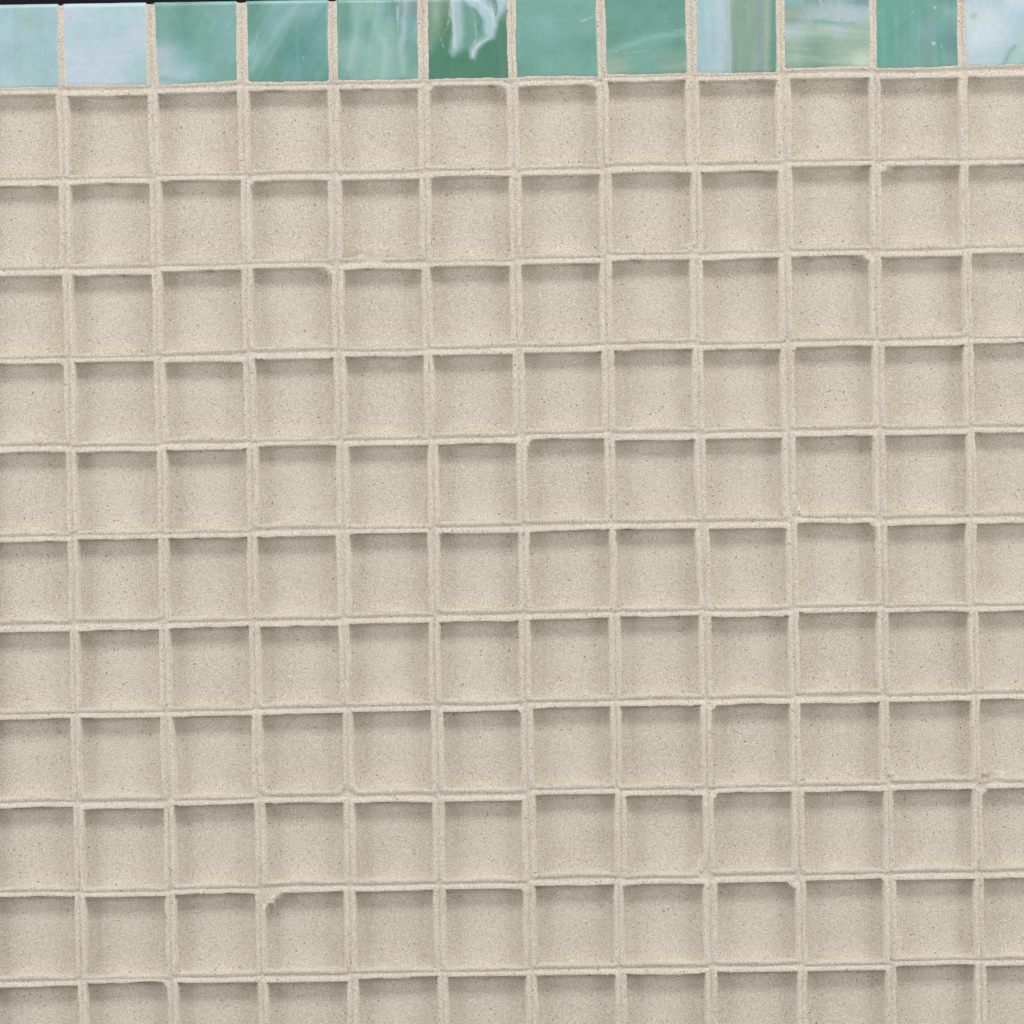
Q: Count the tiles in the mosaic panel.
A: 12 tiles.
